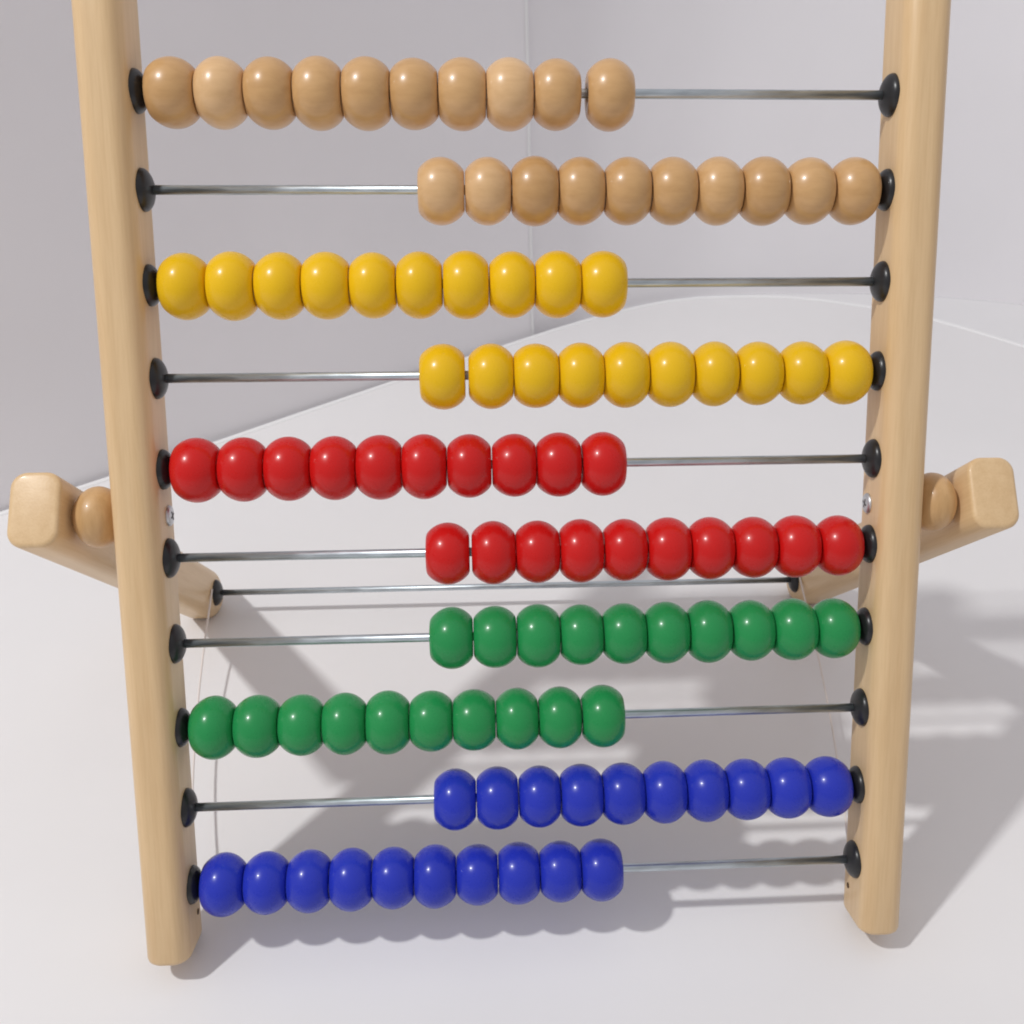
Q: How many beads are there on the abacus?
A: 100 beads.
